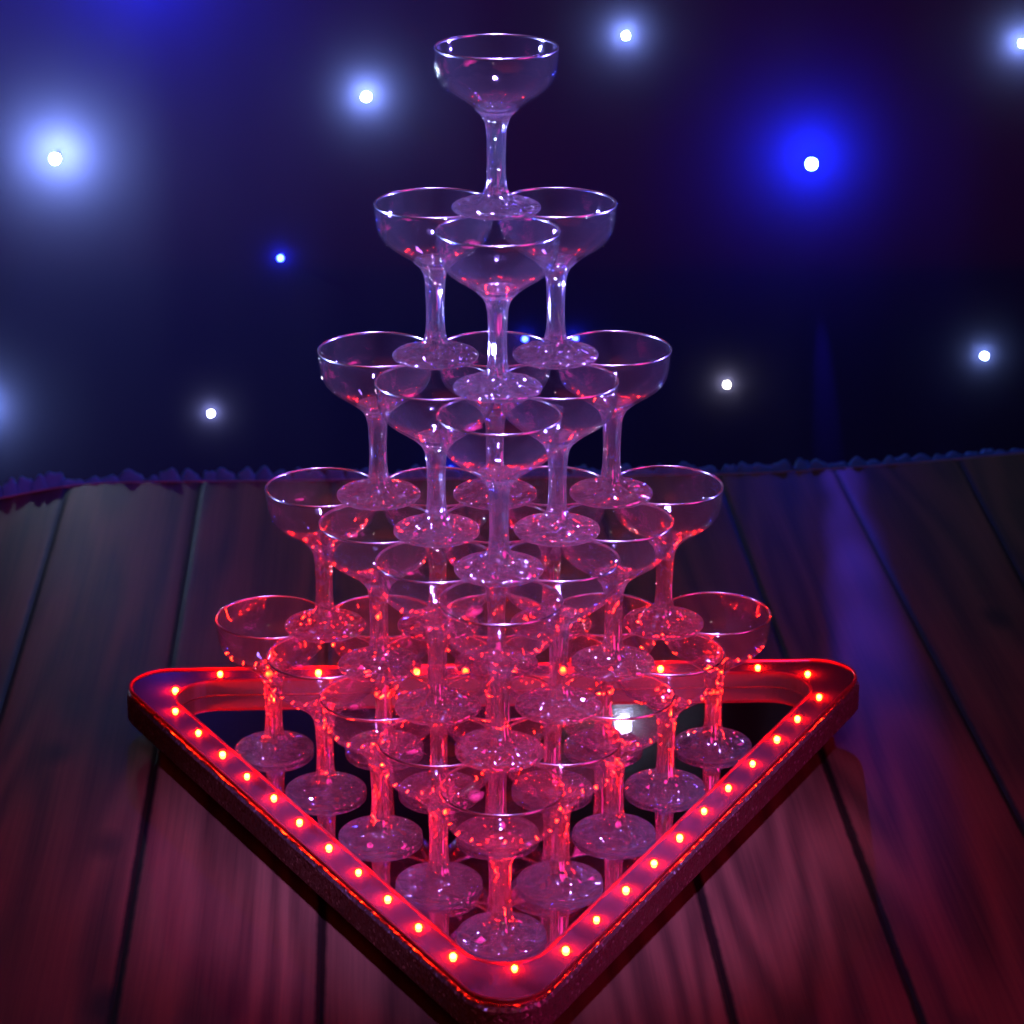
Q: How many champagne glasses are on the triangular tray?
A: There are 35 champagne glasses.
